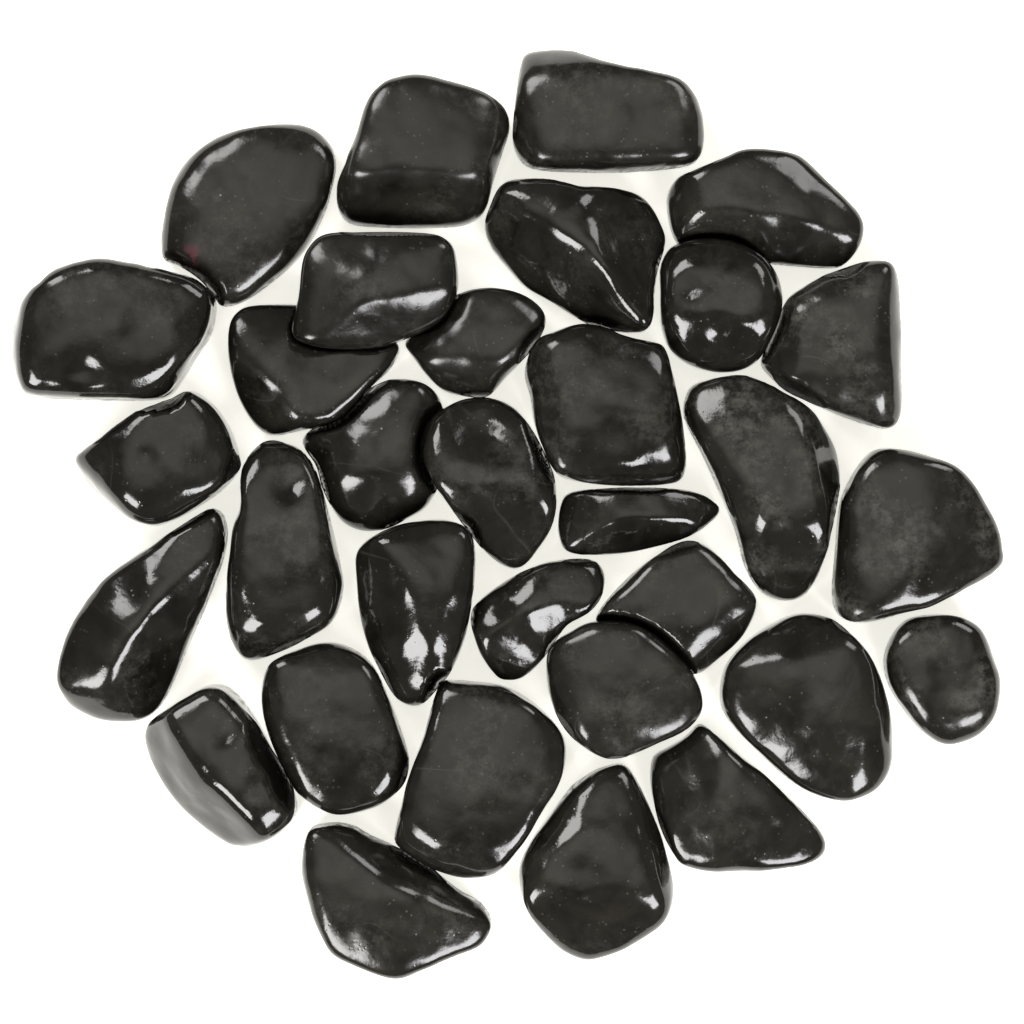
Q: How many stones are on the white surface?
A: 32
